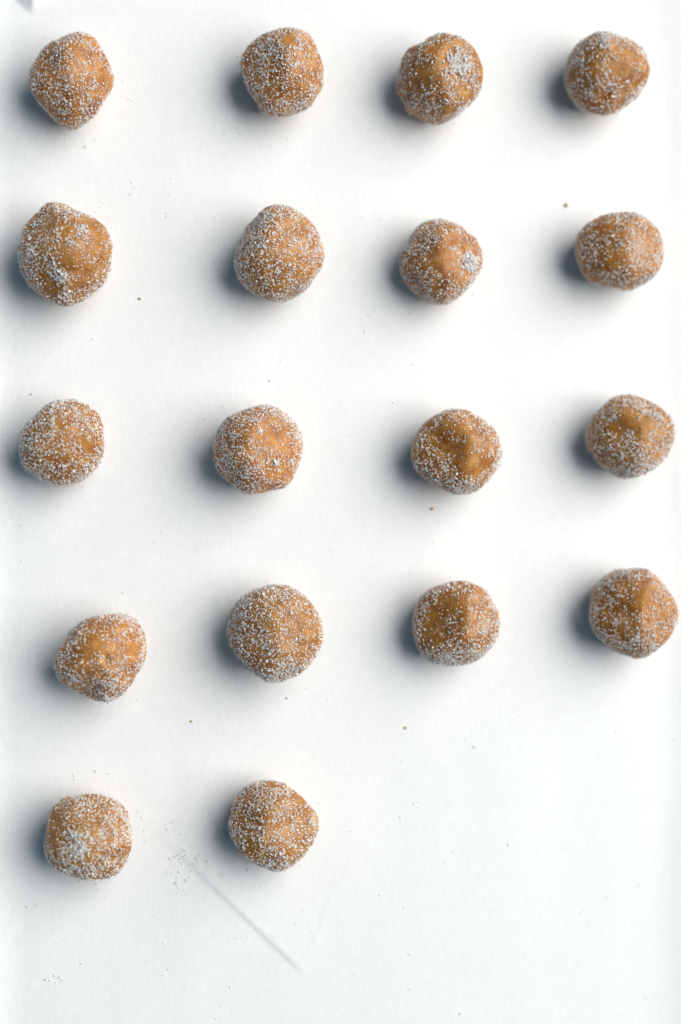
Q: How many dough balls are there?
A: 18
